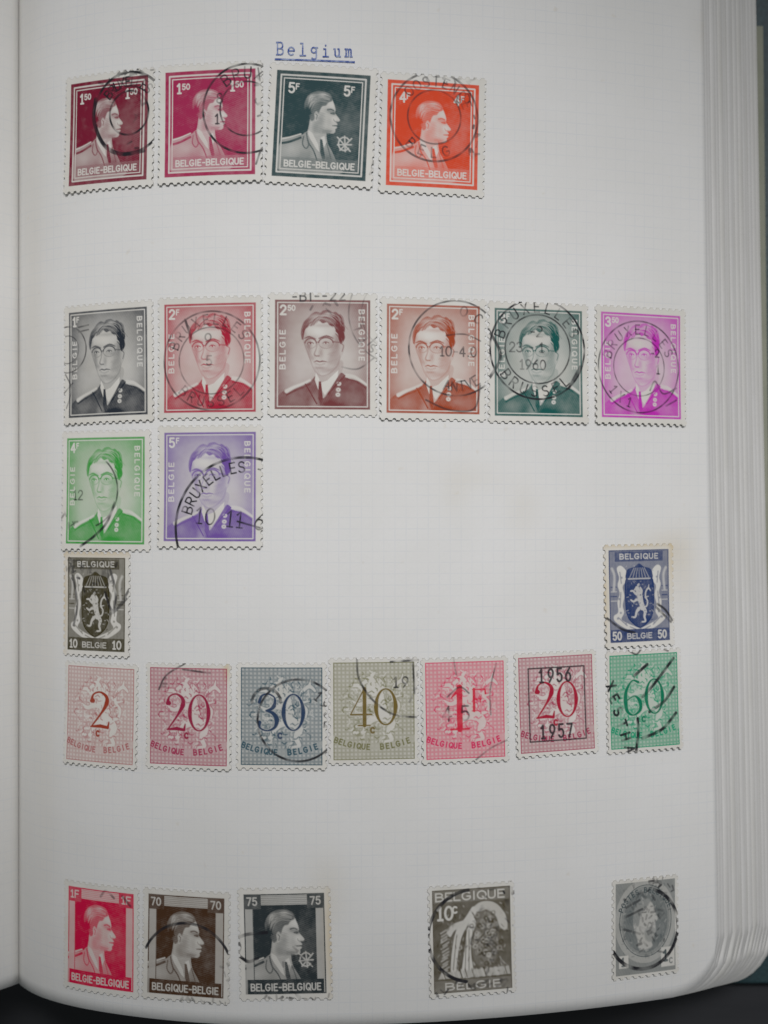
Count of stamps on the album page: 26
